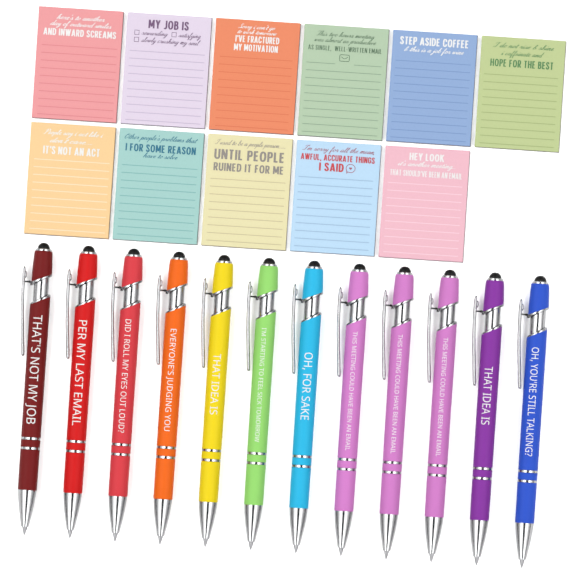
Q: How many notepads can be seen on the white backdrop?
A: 11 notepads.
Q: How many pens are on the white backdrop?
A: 12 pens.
